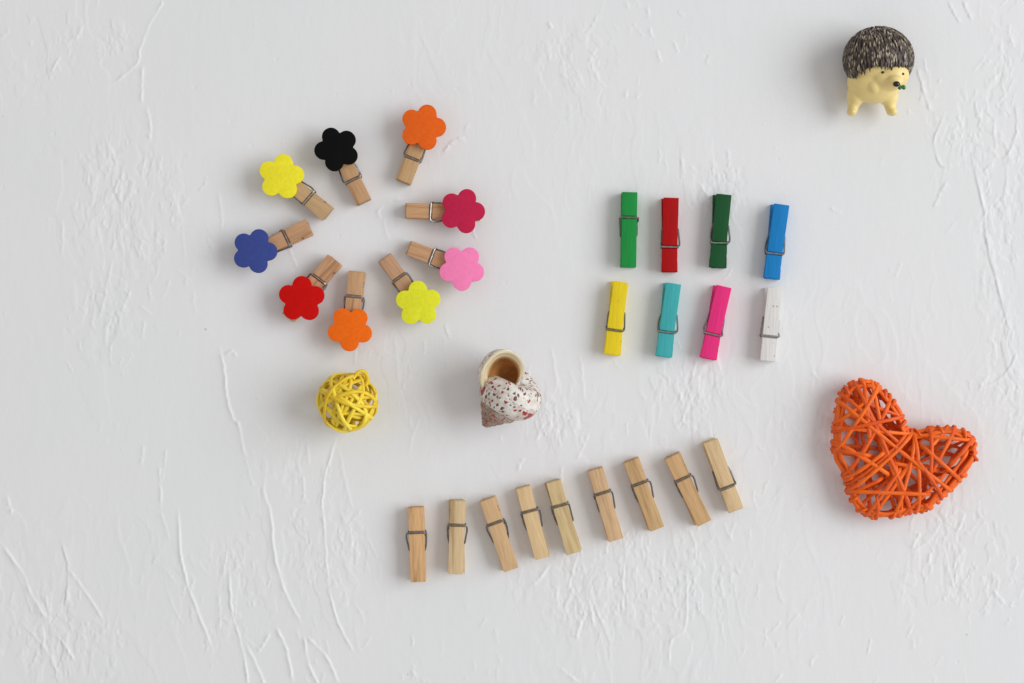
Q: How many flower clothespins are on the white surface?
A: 9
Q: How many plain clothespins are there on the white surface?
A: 9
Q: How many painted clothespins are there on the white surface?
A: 8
